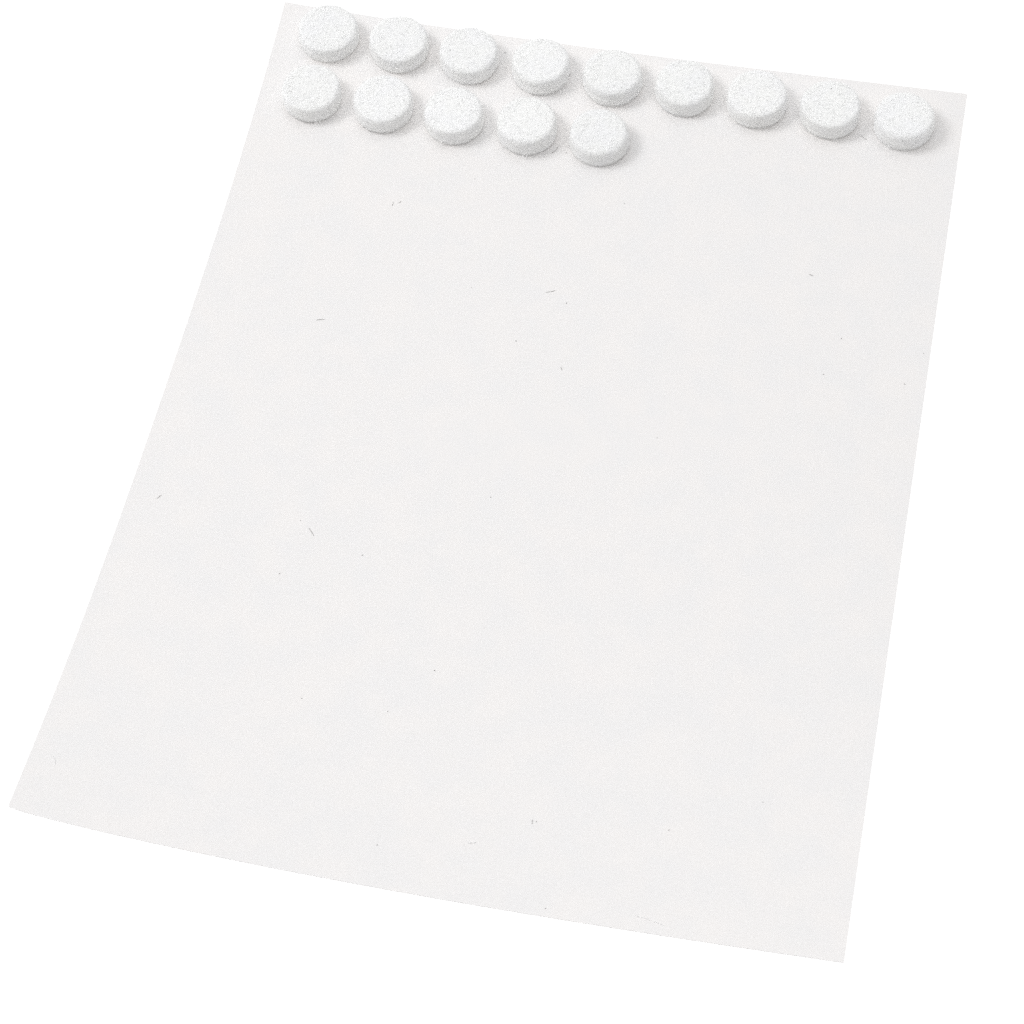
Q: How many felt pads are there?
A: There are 14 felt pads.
